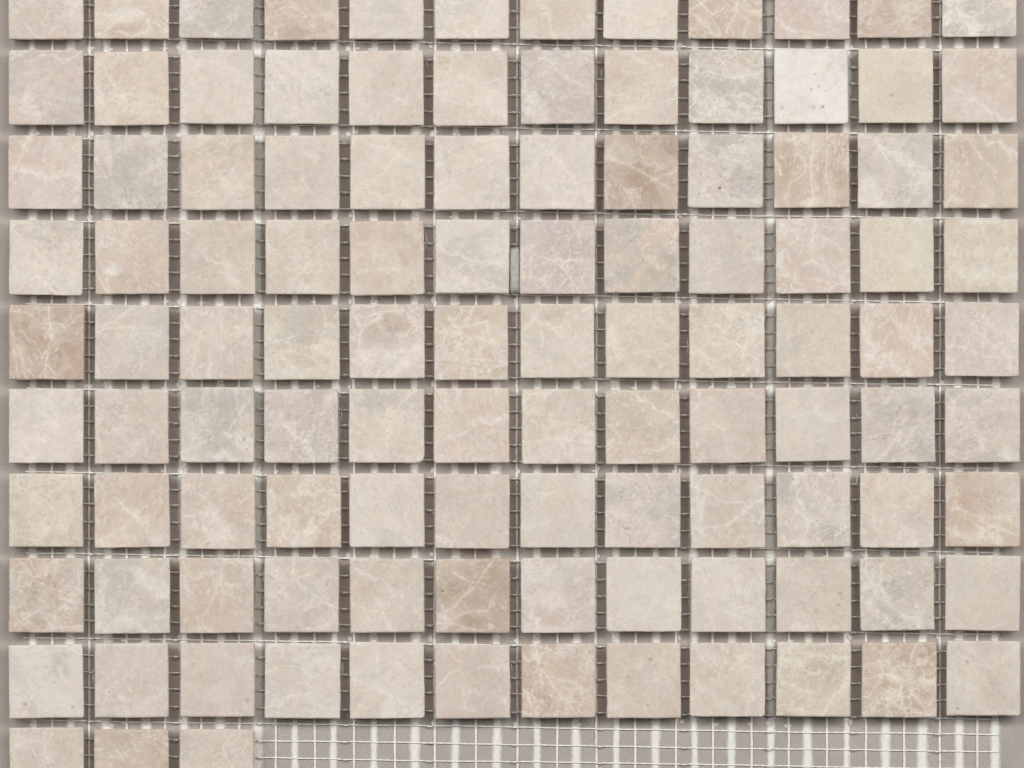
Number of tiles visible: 111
